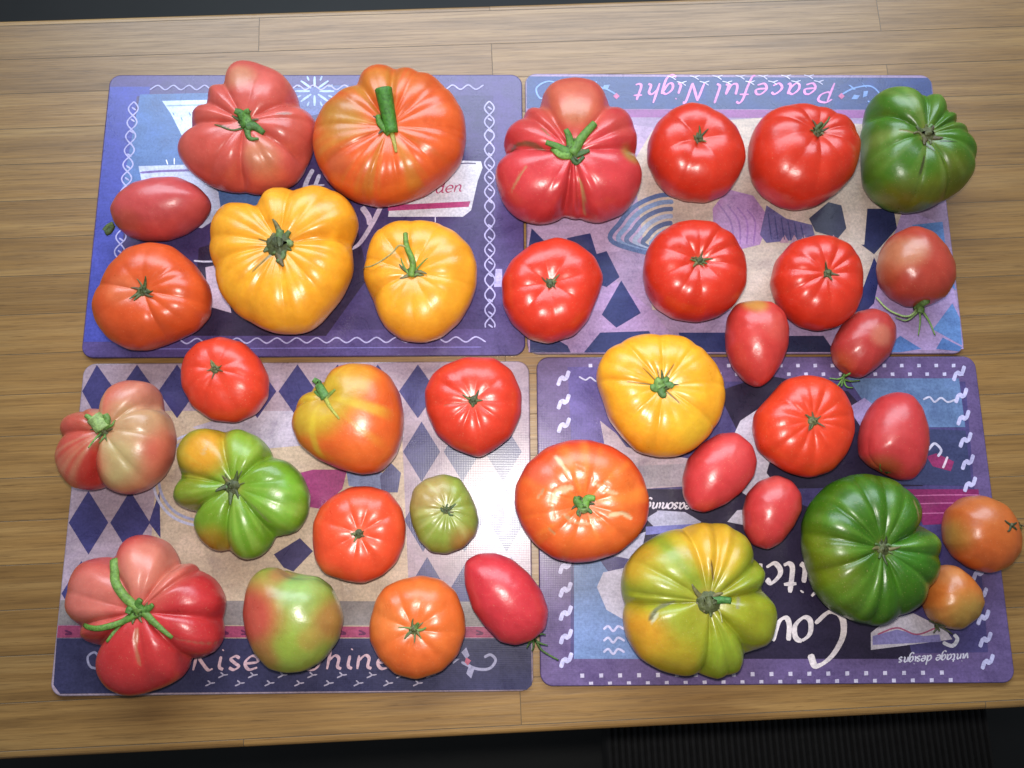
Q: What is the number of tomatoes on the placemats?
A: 37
